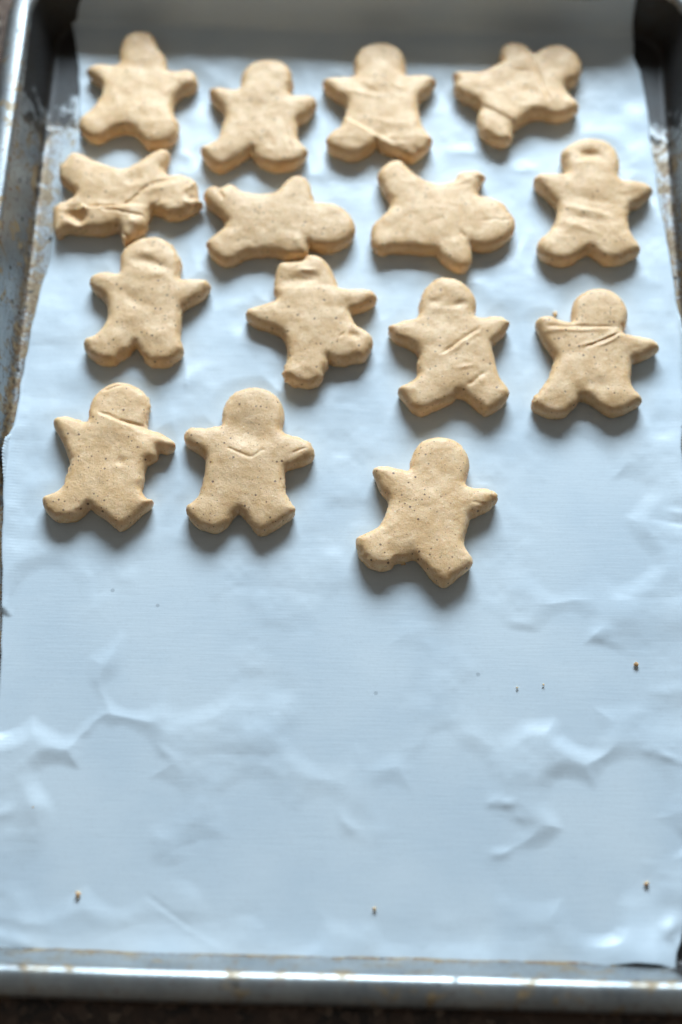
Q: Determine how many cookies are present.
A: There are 15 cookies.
